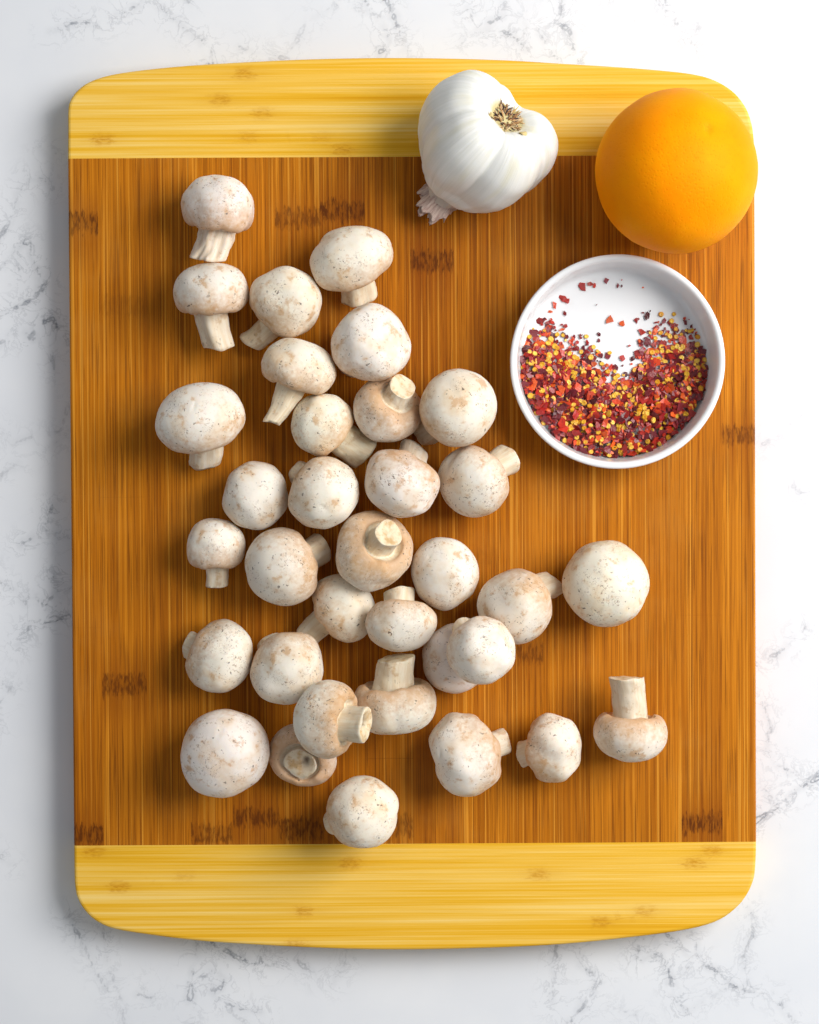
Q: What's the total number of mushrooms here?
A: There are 34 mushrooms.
